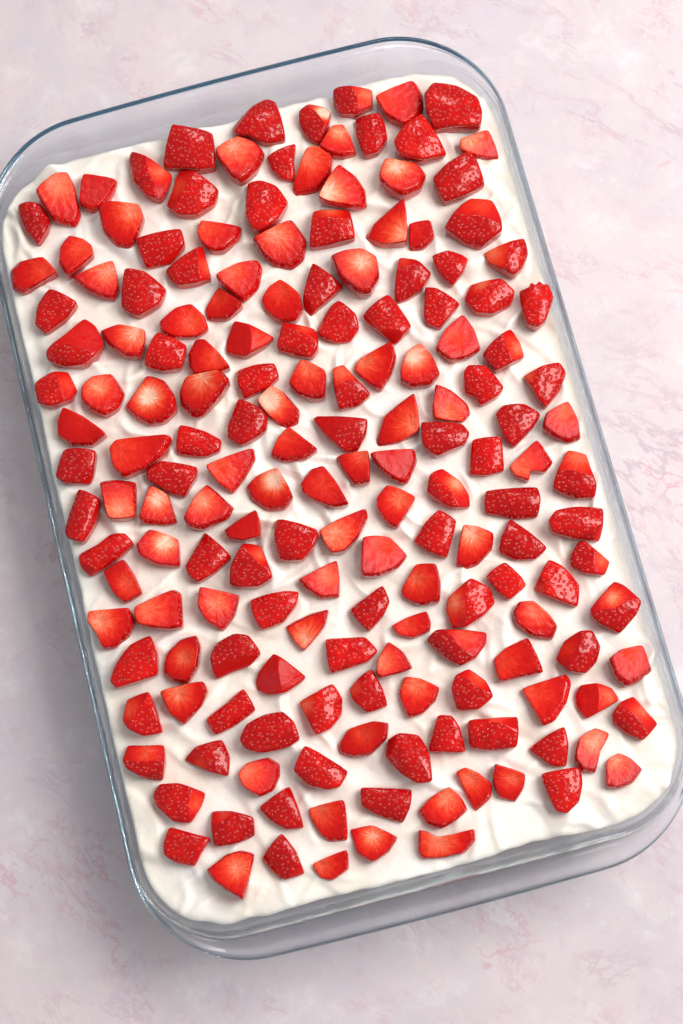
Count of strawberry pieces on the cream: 173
